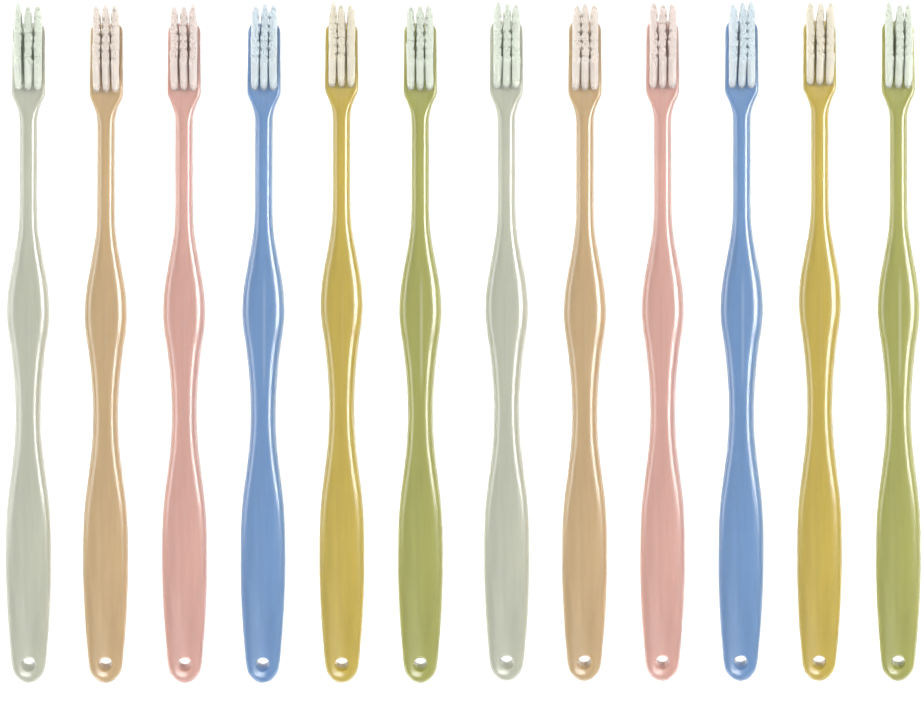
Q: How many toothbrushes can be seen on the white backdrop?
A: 12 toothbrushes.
